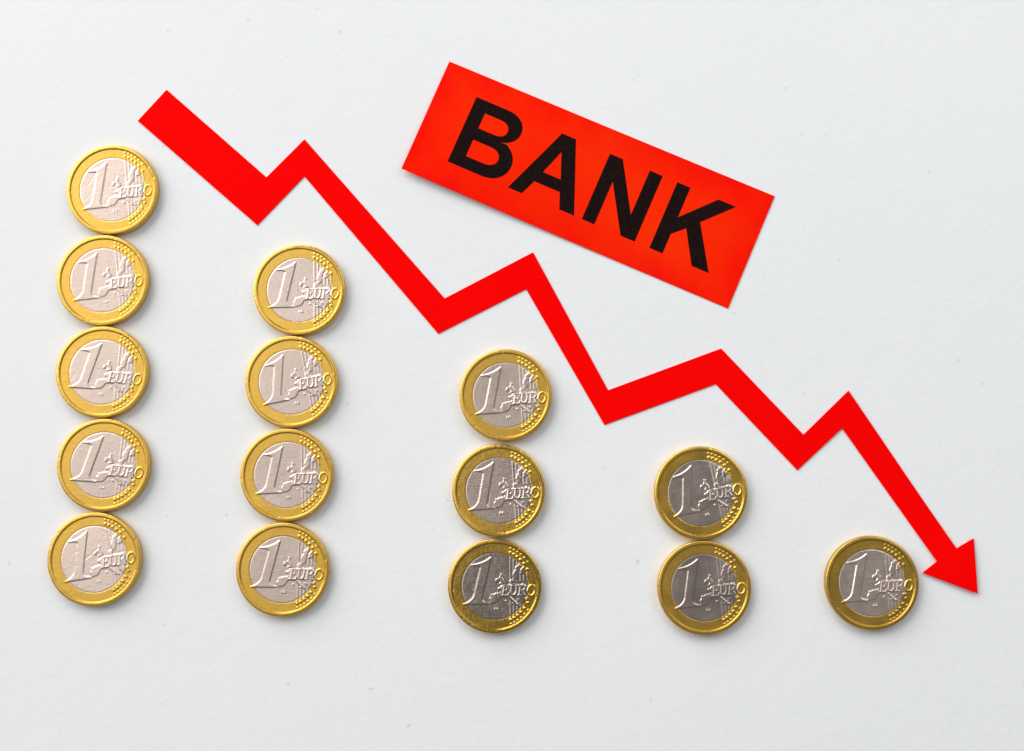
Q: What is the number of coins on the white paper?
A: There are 15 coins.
